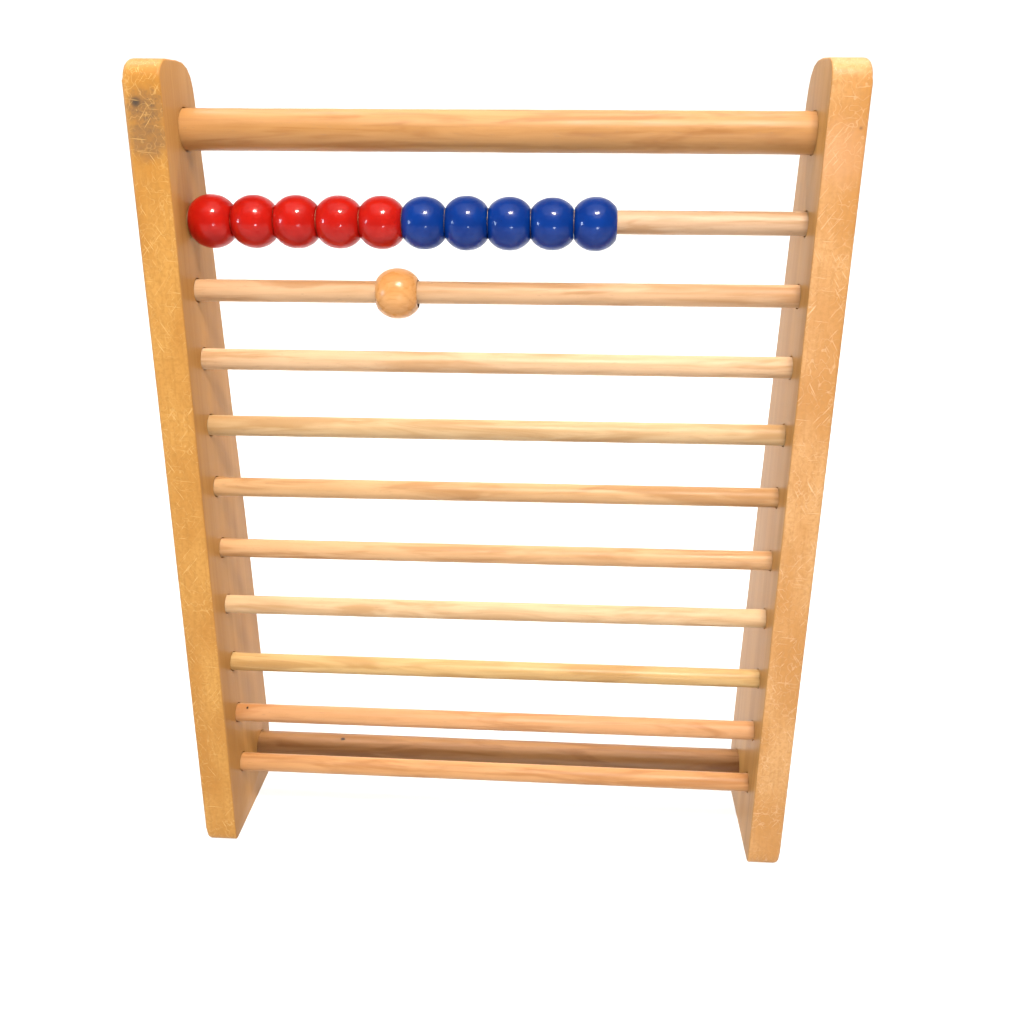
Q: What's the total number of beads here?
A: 11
